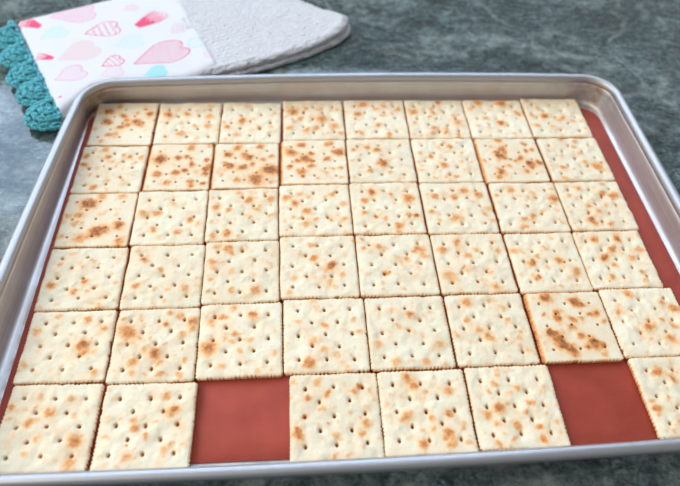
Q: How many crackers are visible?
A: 46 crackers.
